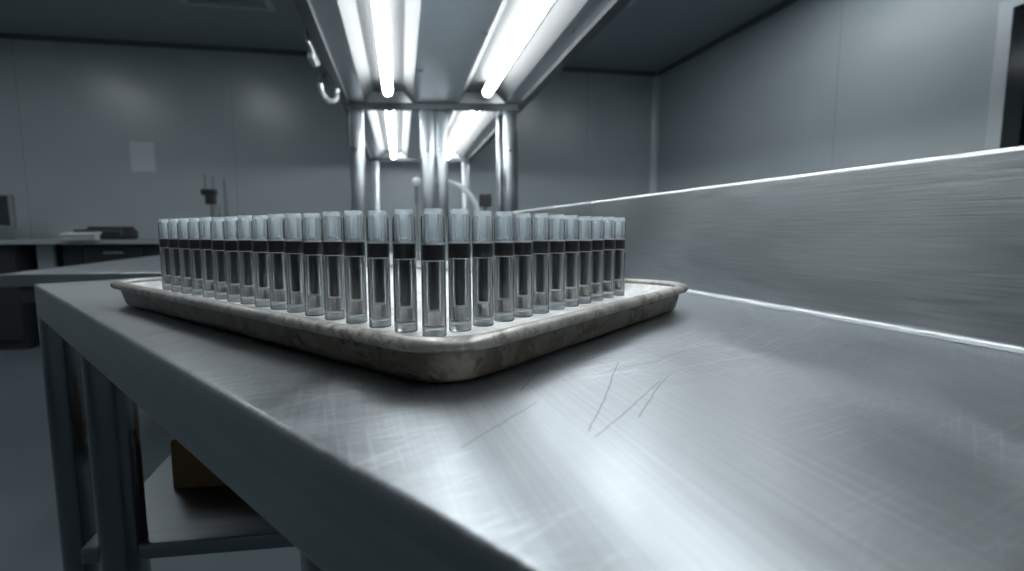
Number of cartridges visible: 28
